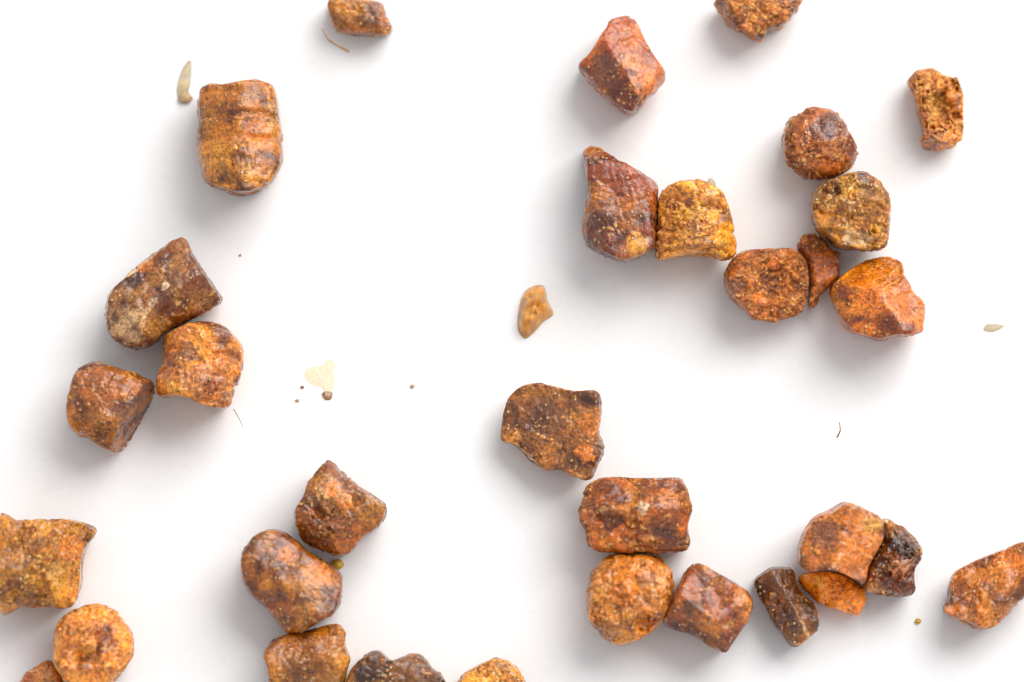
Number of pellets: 32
